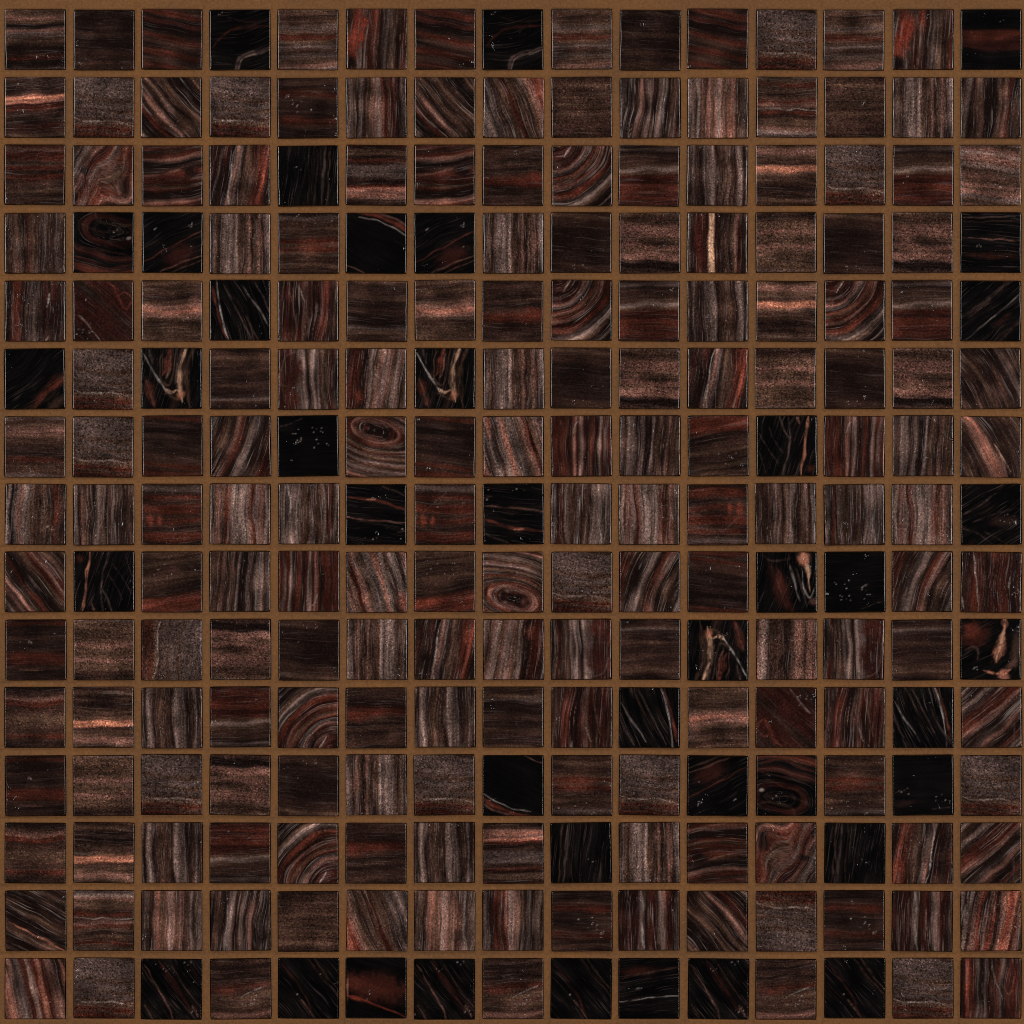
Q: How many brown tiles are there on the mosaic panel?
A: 185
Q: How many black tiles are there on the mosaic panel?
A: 40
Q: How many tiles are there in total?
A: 225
